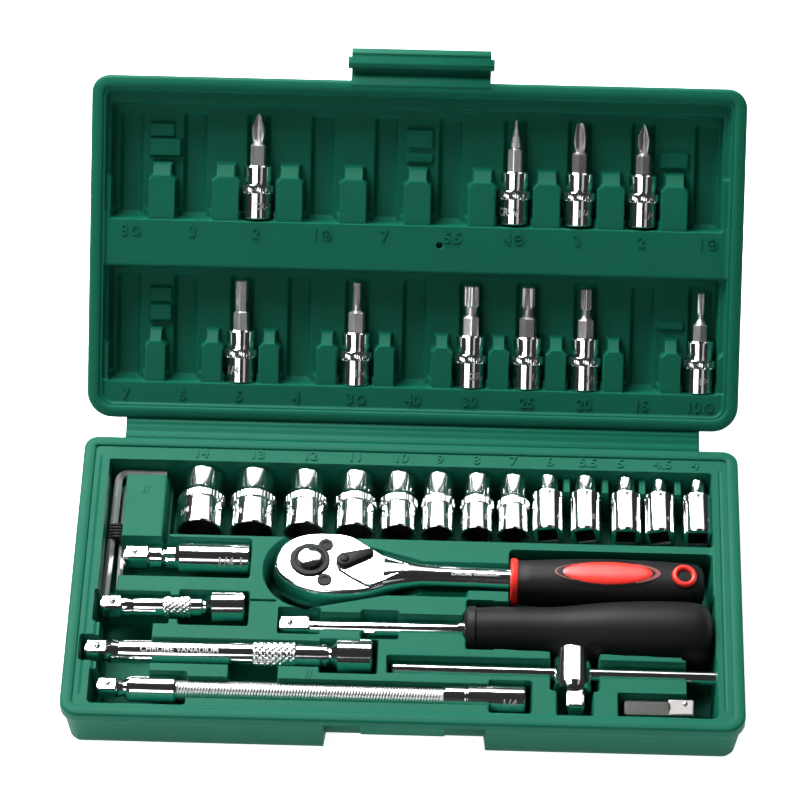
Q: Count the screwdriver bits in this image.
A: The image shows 10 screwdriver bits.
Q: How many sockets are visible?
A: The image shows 13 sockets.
